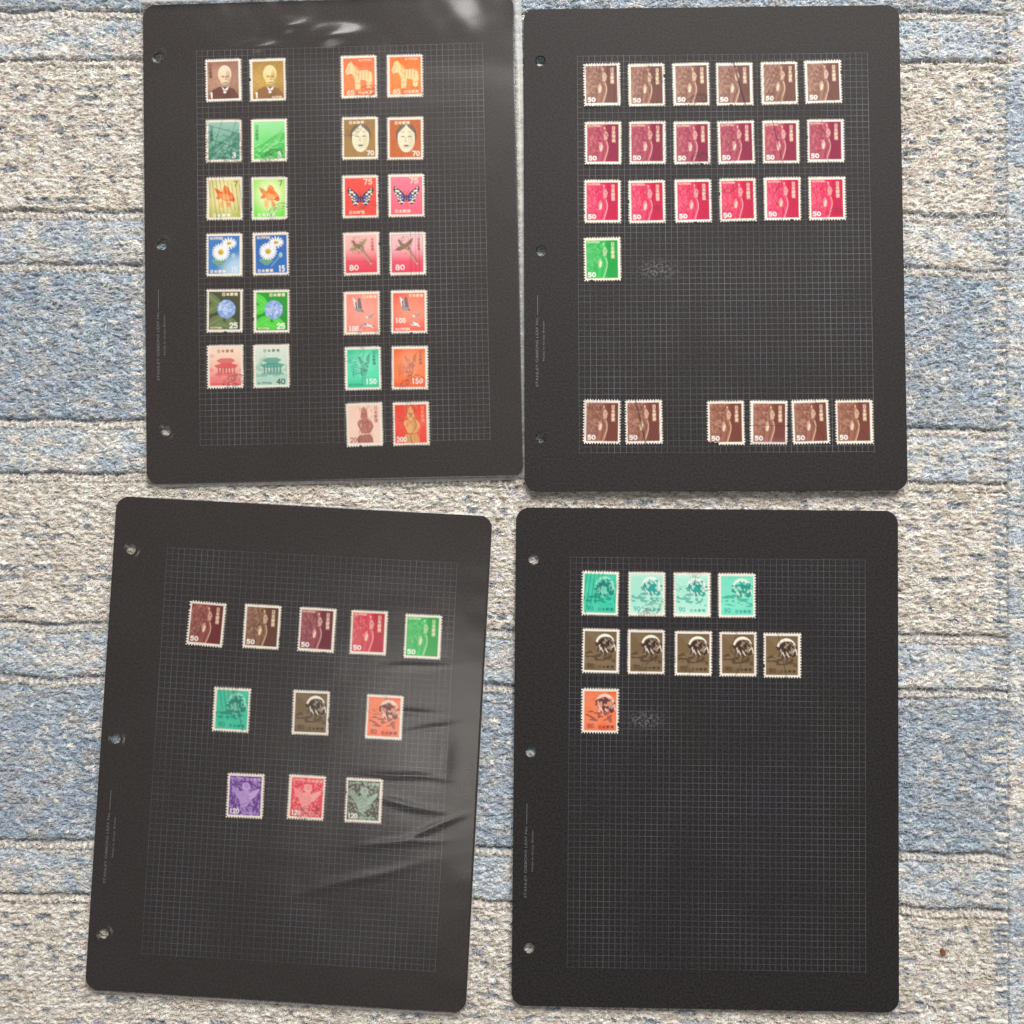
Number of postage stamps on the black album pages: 72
